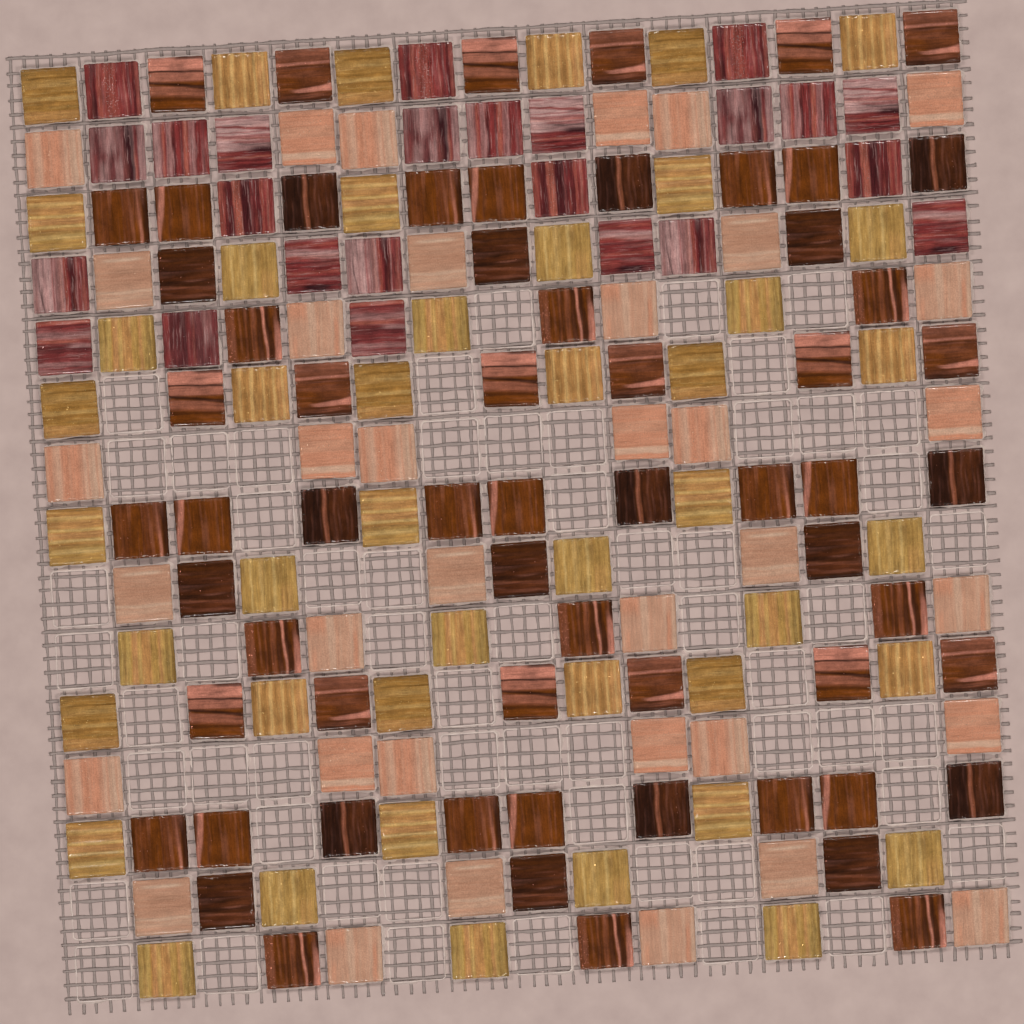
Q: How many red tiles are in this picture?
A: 24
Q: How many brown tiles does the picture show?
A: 63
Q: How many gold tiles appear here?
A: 45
